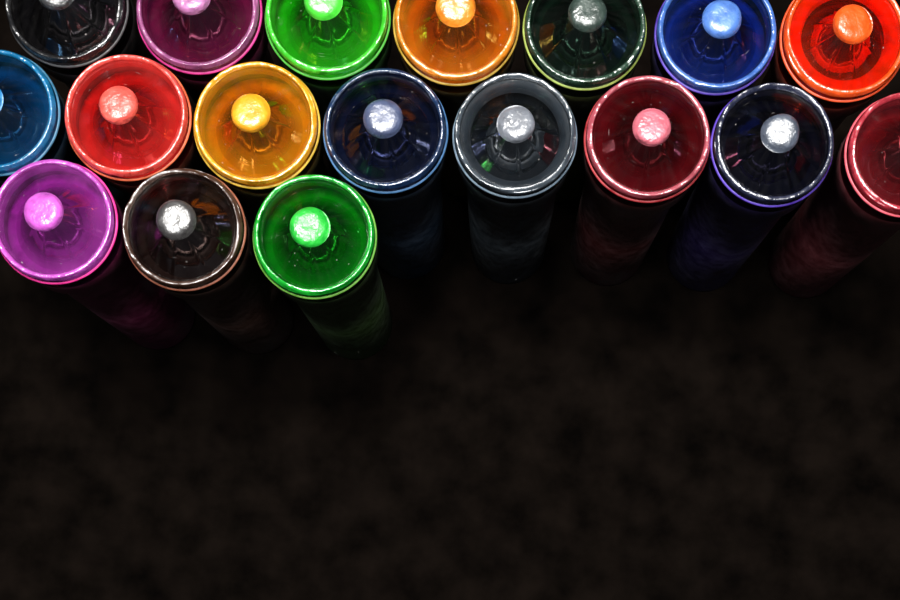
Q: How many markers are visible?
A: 18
